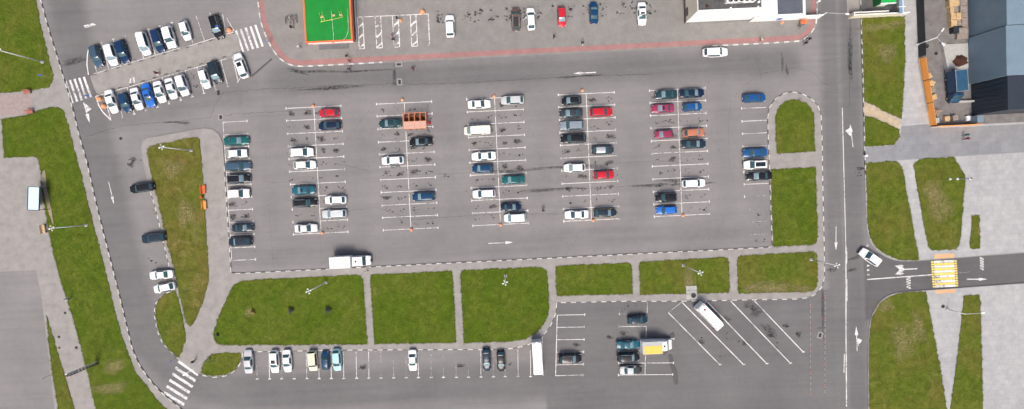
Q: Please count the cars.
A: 97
